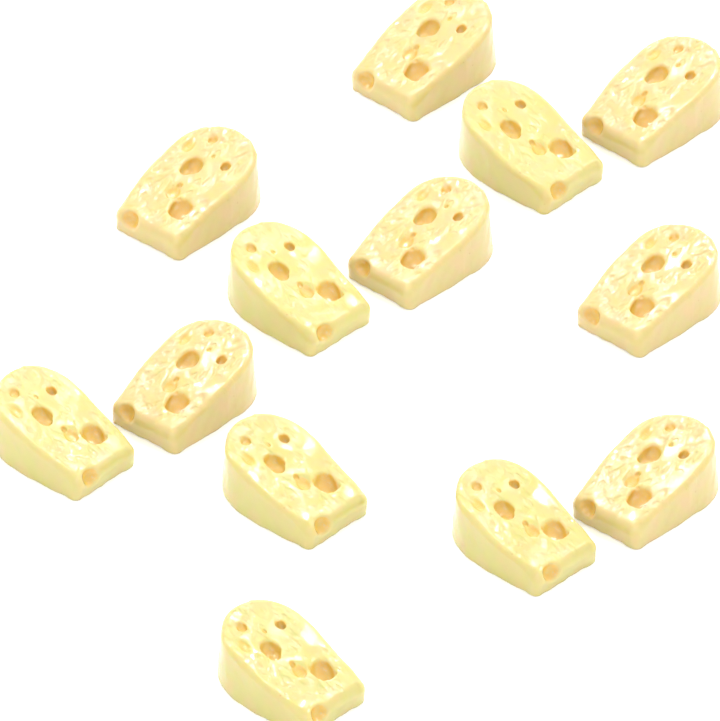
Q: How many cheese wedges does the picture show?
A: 13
